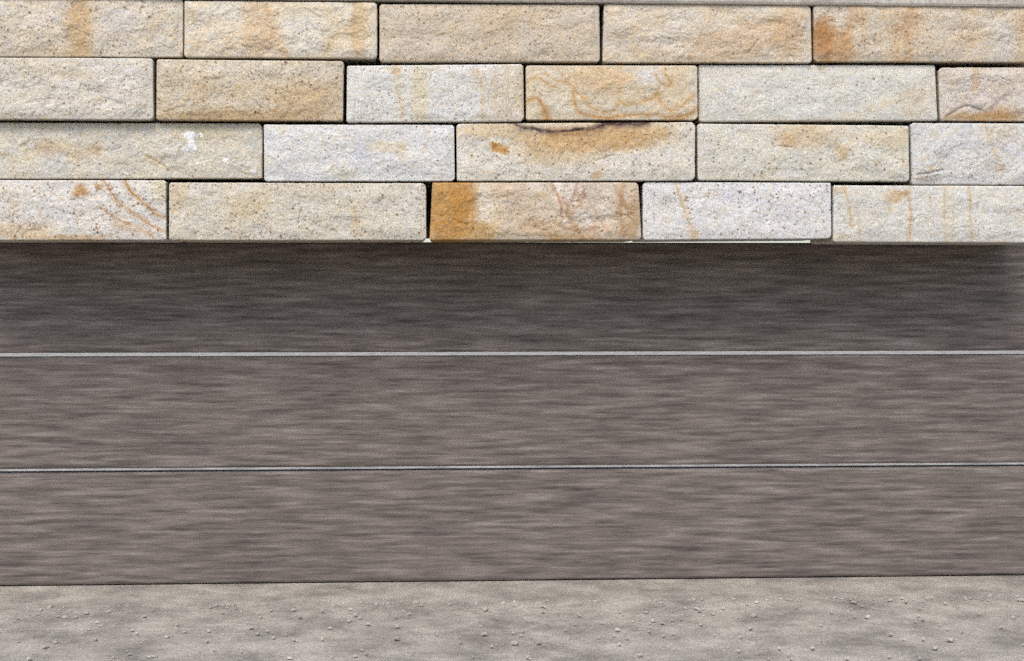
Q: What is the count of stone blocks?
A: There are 21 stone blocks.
